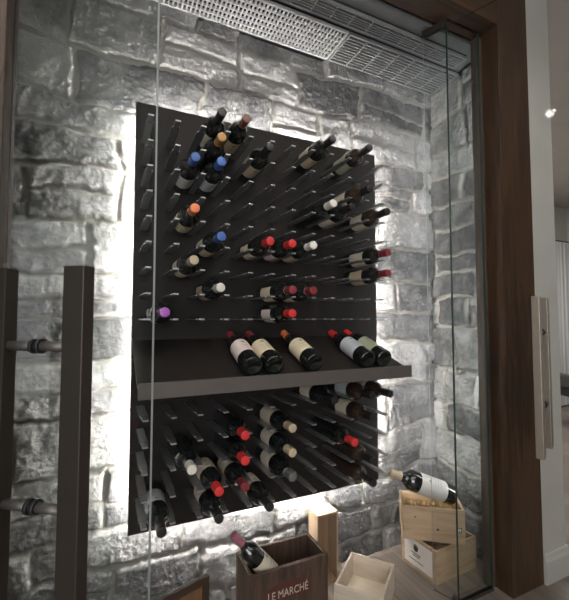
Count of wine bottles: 50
